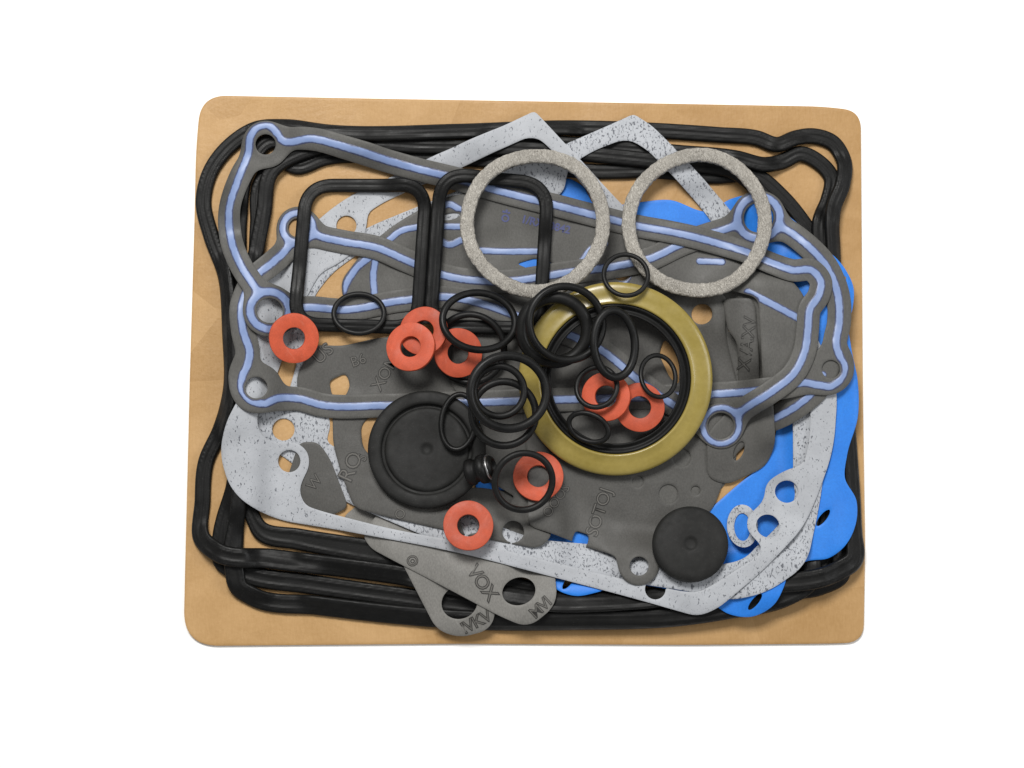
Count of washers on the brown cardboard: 8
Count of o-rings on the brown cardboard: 15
